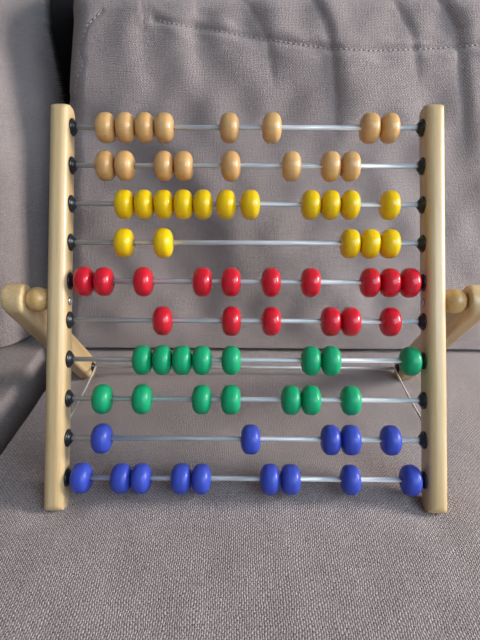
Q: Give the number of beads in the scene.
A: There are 77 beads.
